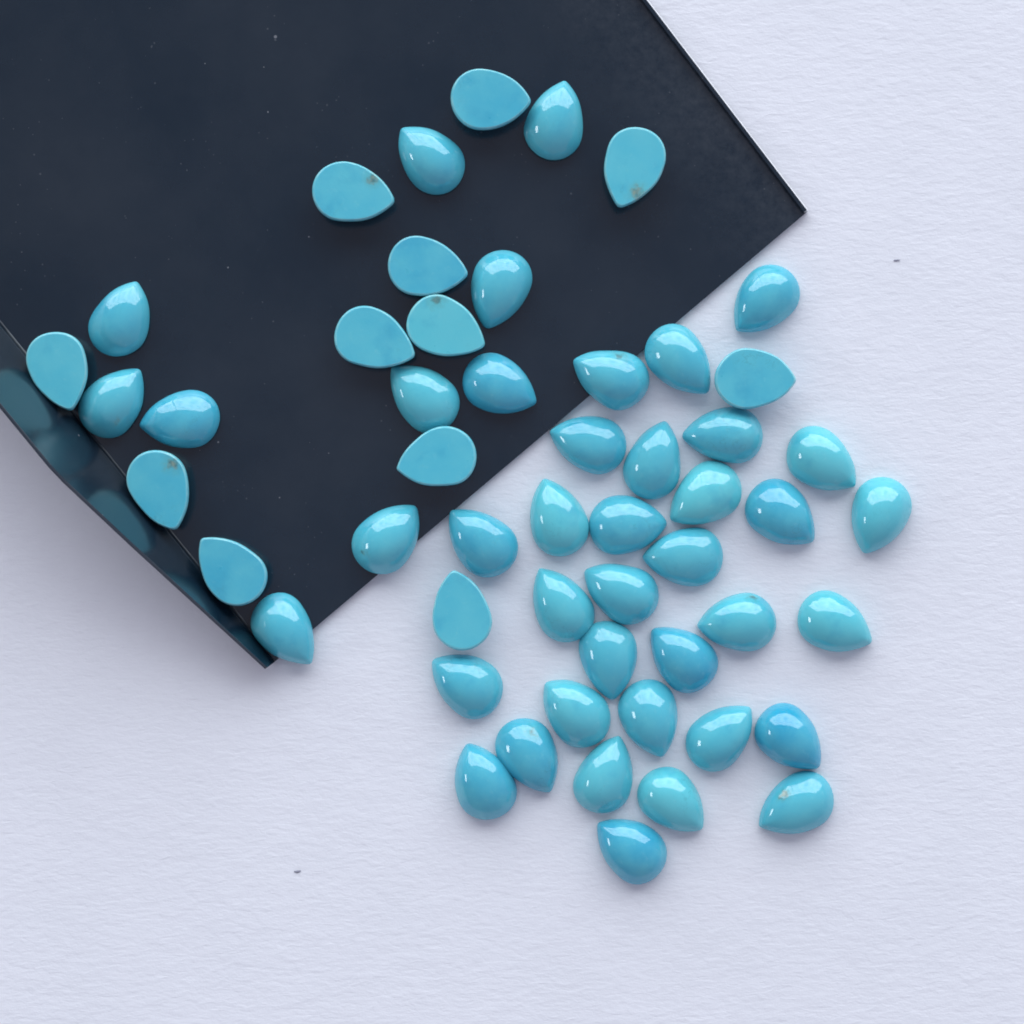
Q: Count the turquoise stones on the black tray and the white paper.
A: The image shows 53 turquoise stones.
